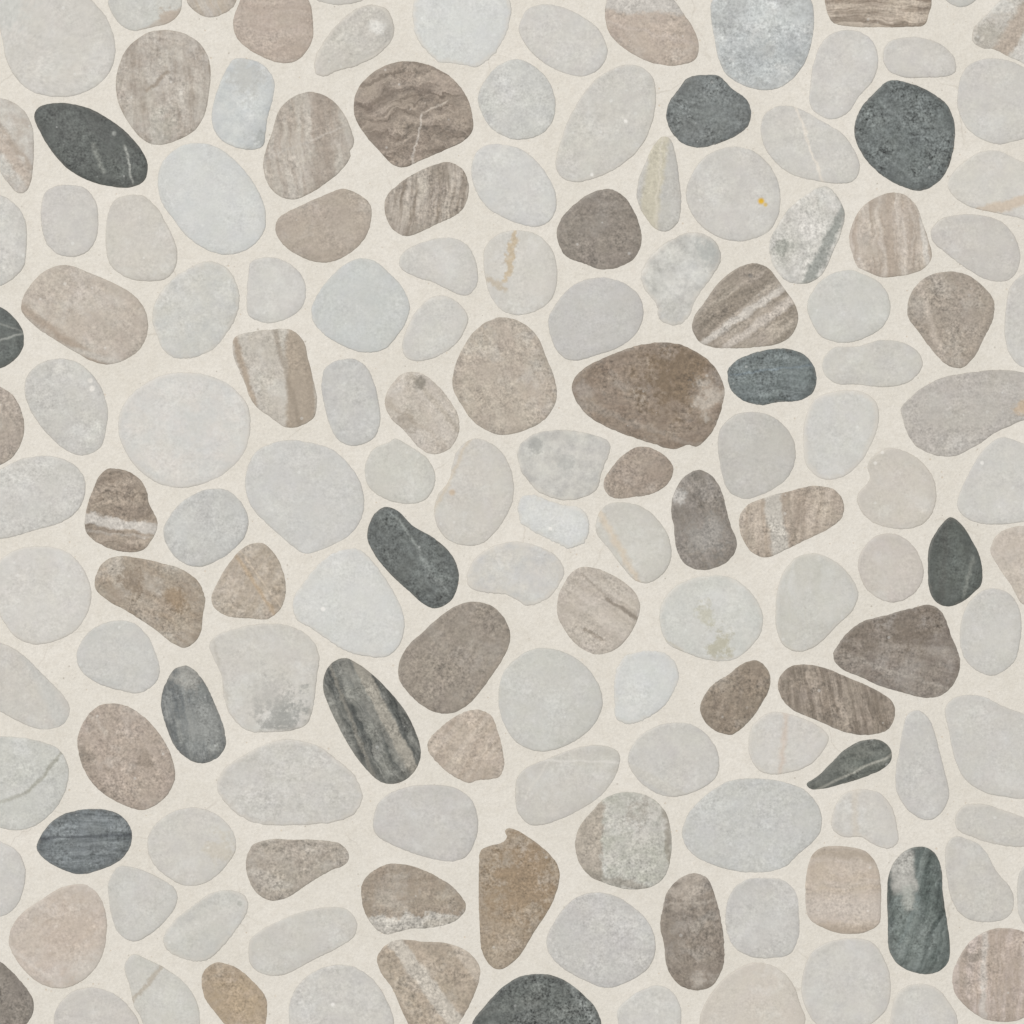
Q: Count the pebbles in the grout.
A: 150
